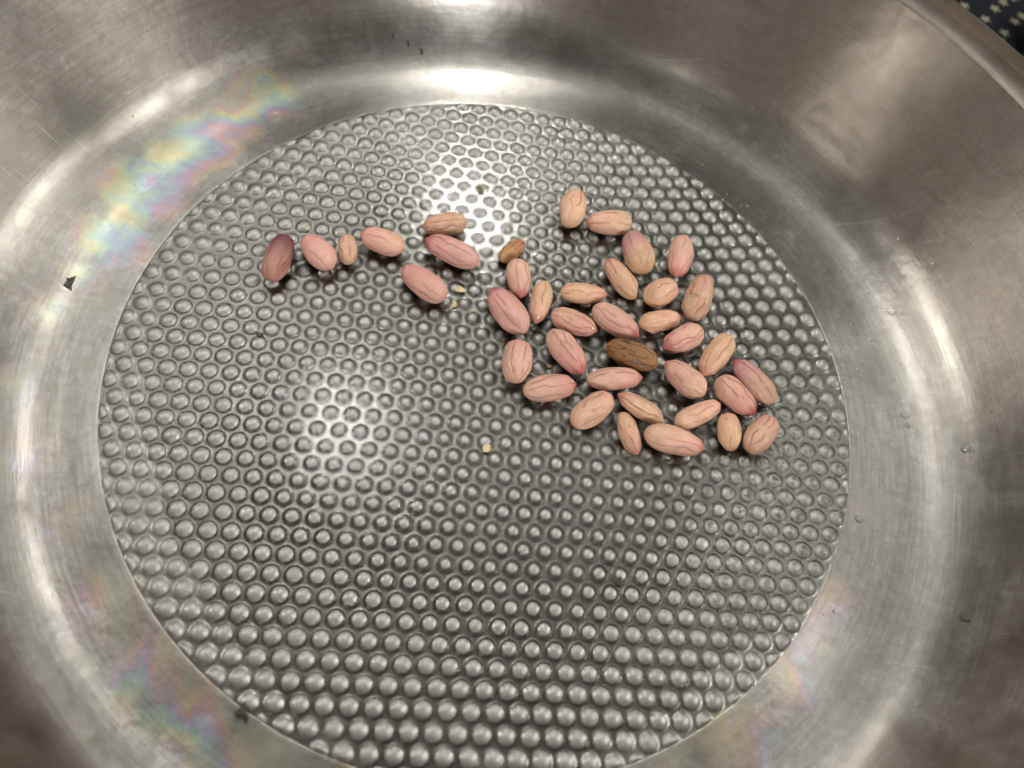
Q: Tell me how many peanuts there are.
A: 39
